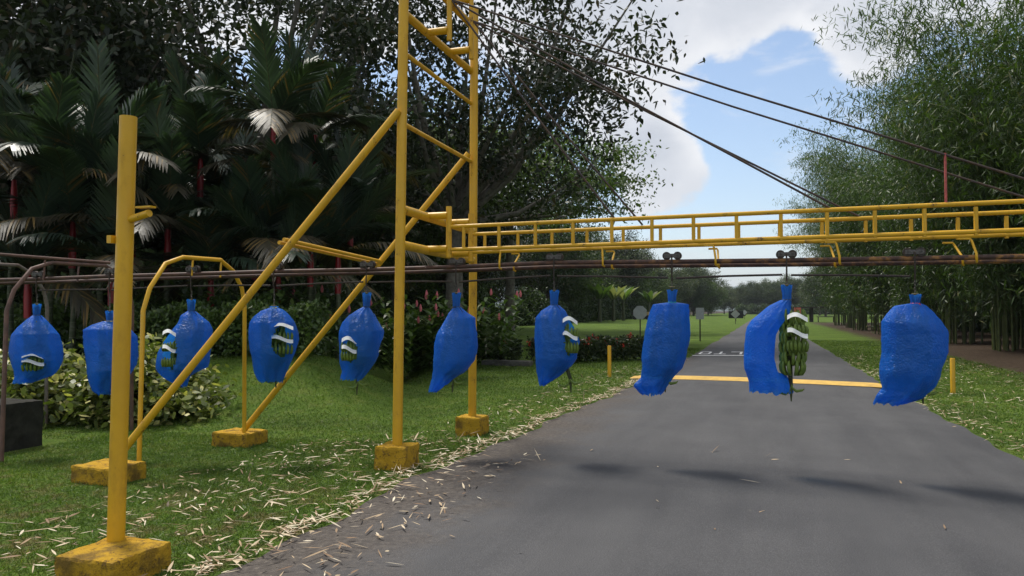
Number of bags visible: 10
